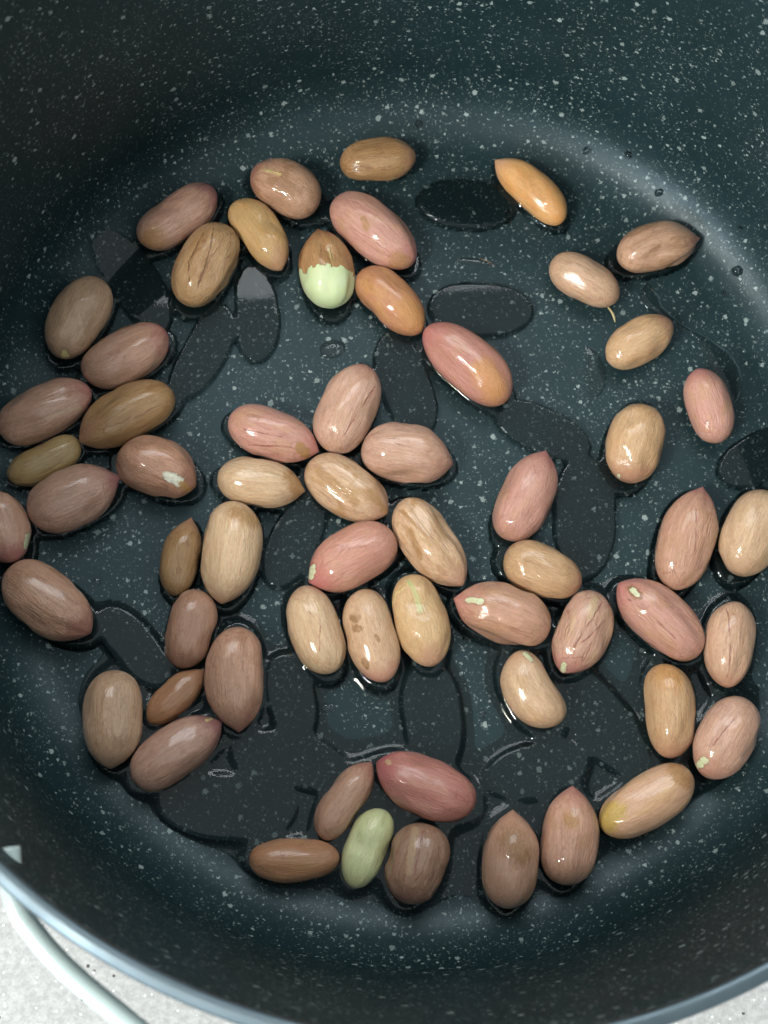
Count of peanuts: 60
